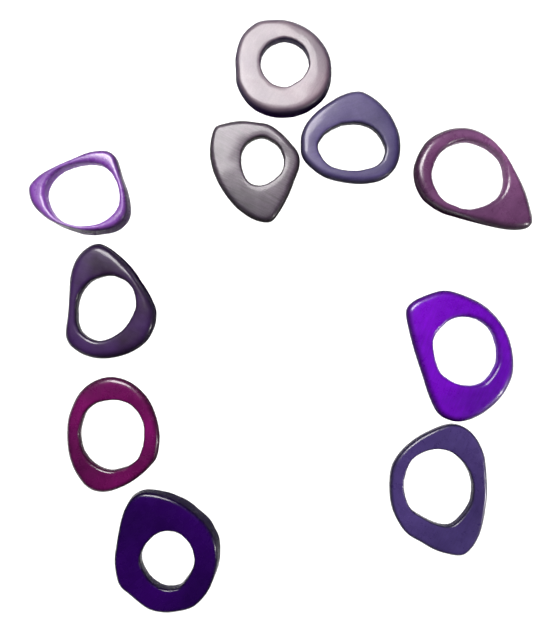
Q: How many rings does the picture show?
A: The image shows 10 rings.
